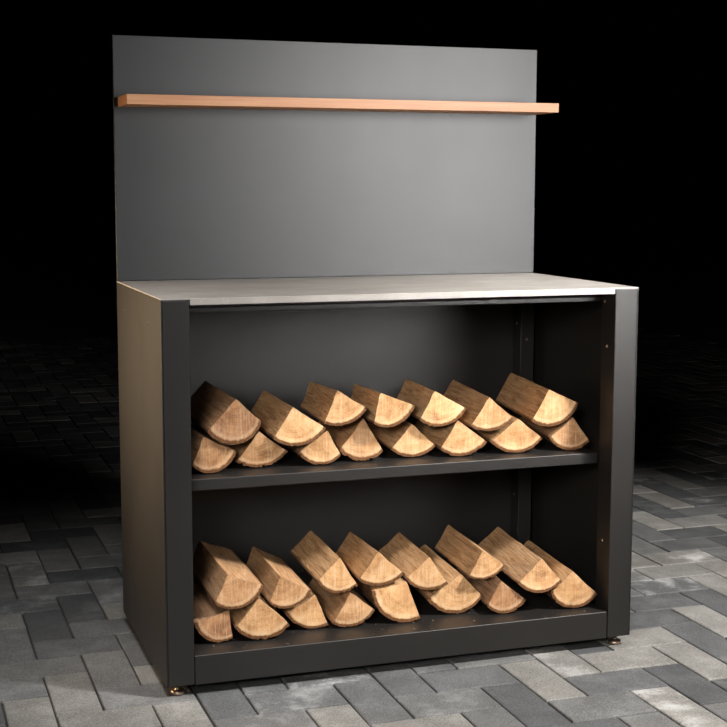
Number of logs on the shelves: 30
